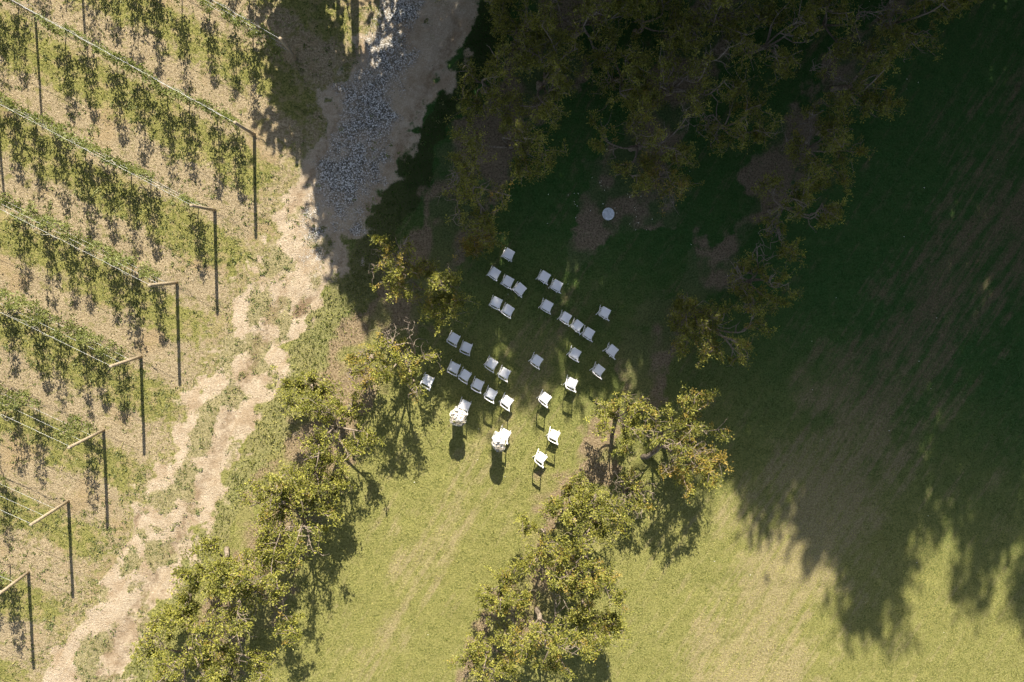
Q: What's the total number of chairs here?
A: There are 33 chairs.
